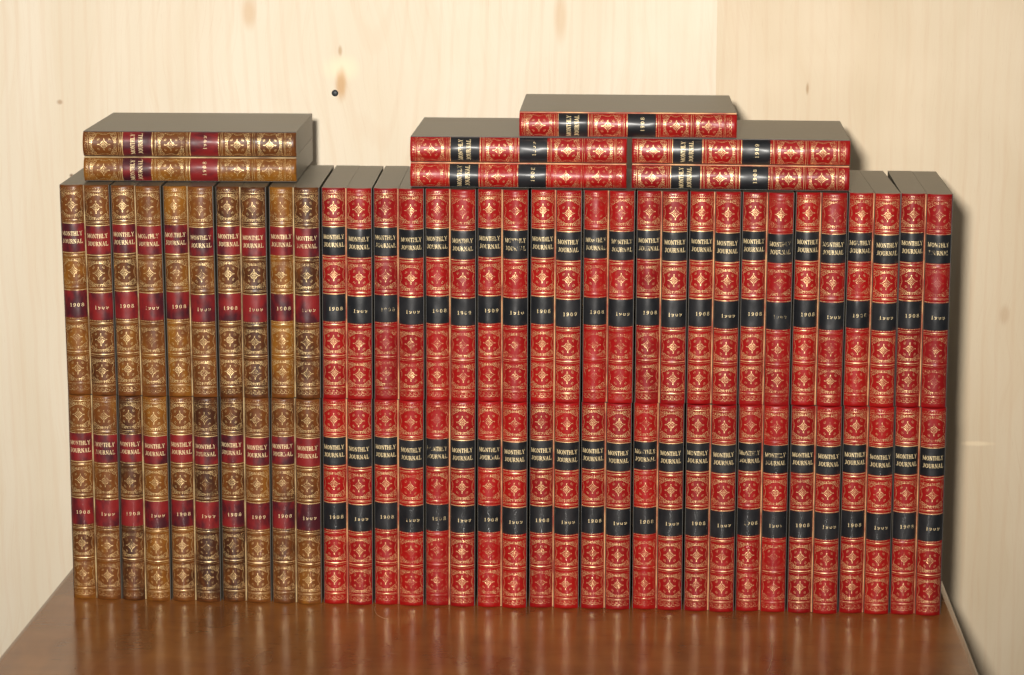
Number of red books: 53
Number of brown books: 22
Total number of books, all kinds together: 75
